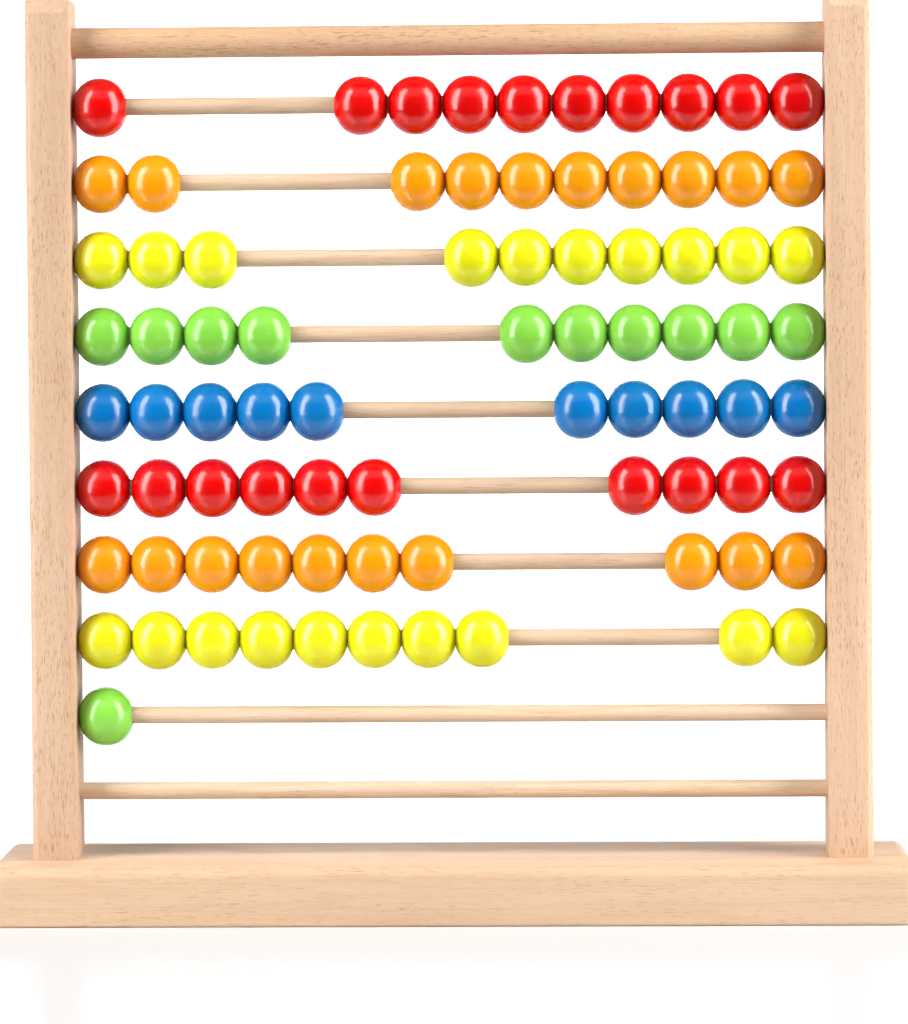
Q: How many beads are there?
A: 81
